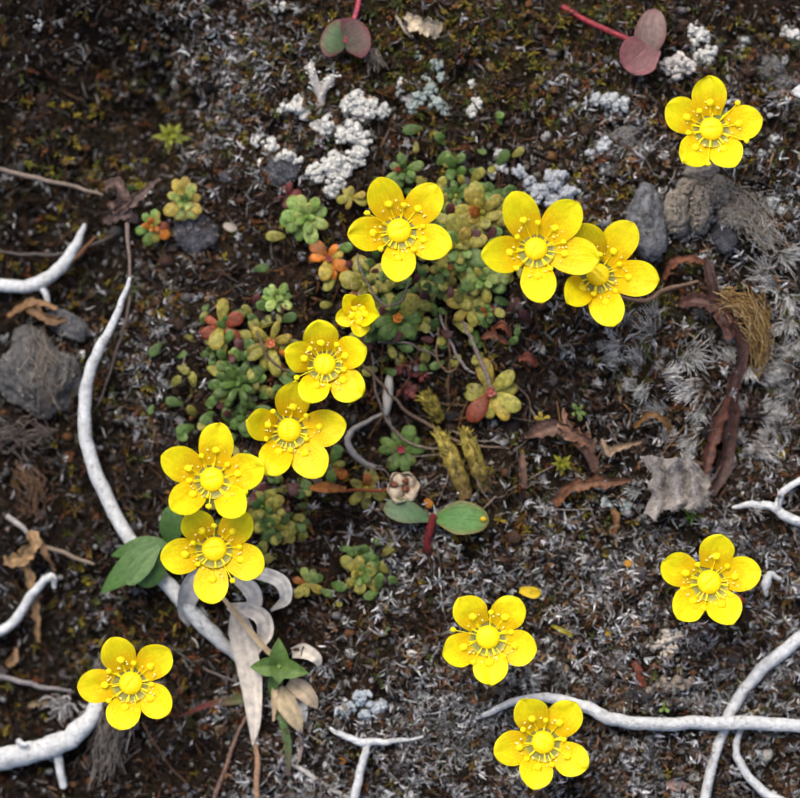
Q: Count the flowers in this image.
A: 13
